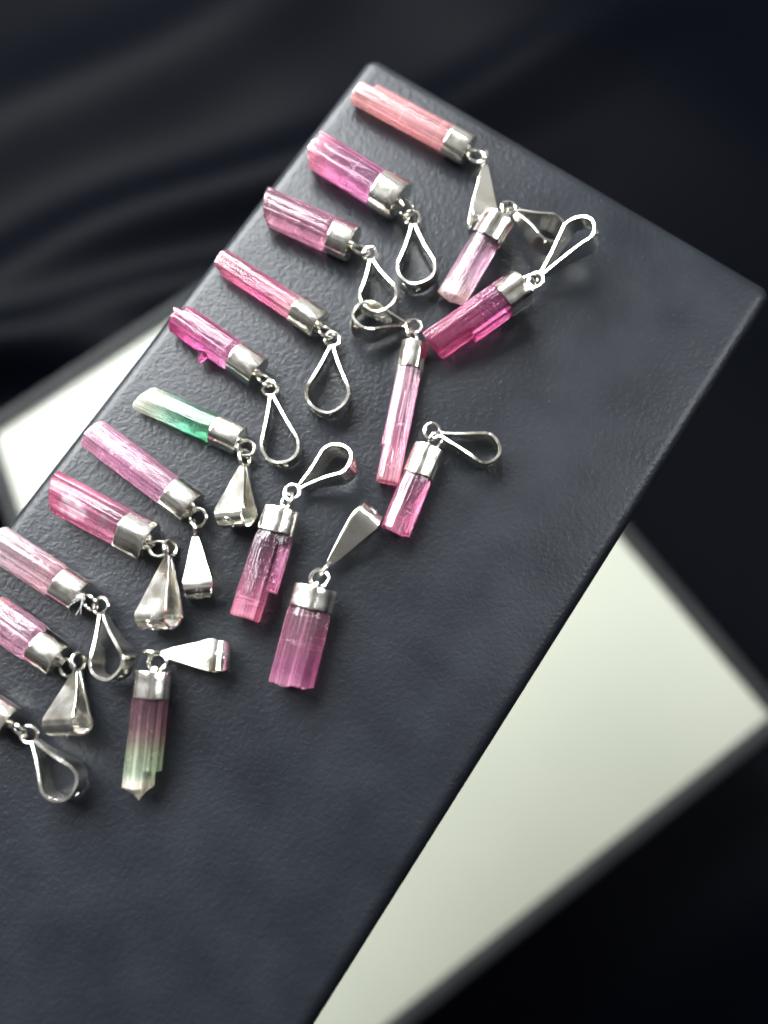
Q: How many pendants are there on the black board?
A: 18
